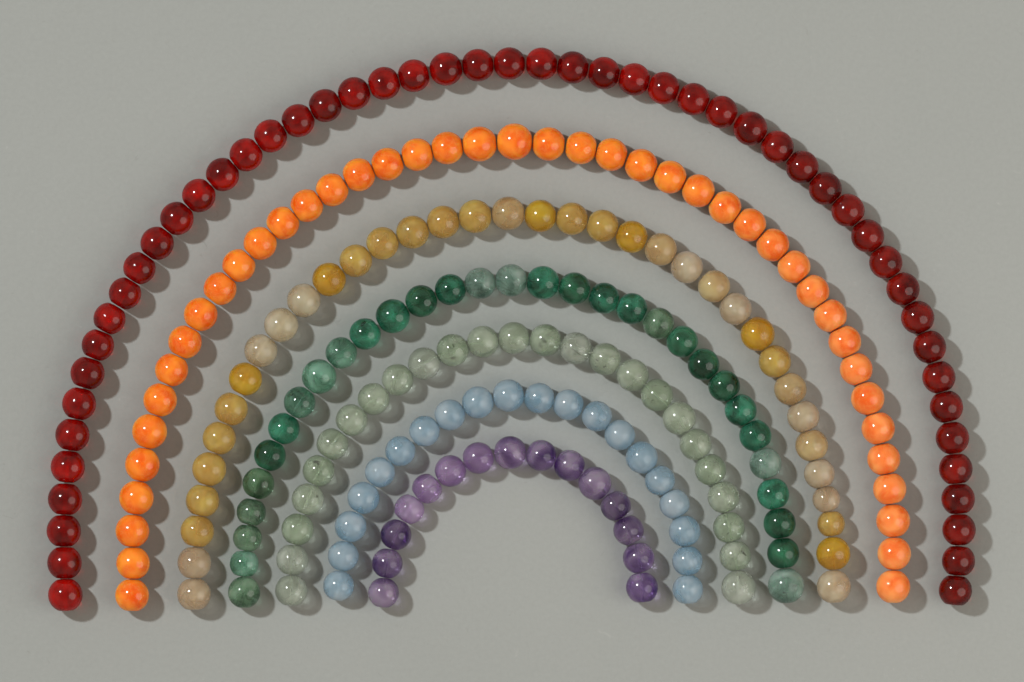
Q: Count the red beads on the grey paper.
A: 51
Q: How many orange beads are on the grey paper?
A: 43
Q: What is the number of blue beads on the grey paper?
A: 20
